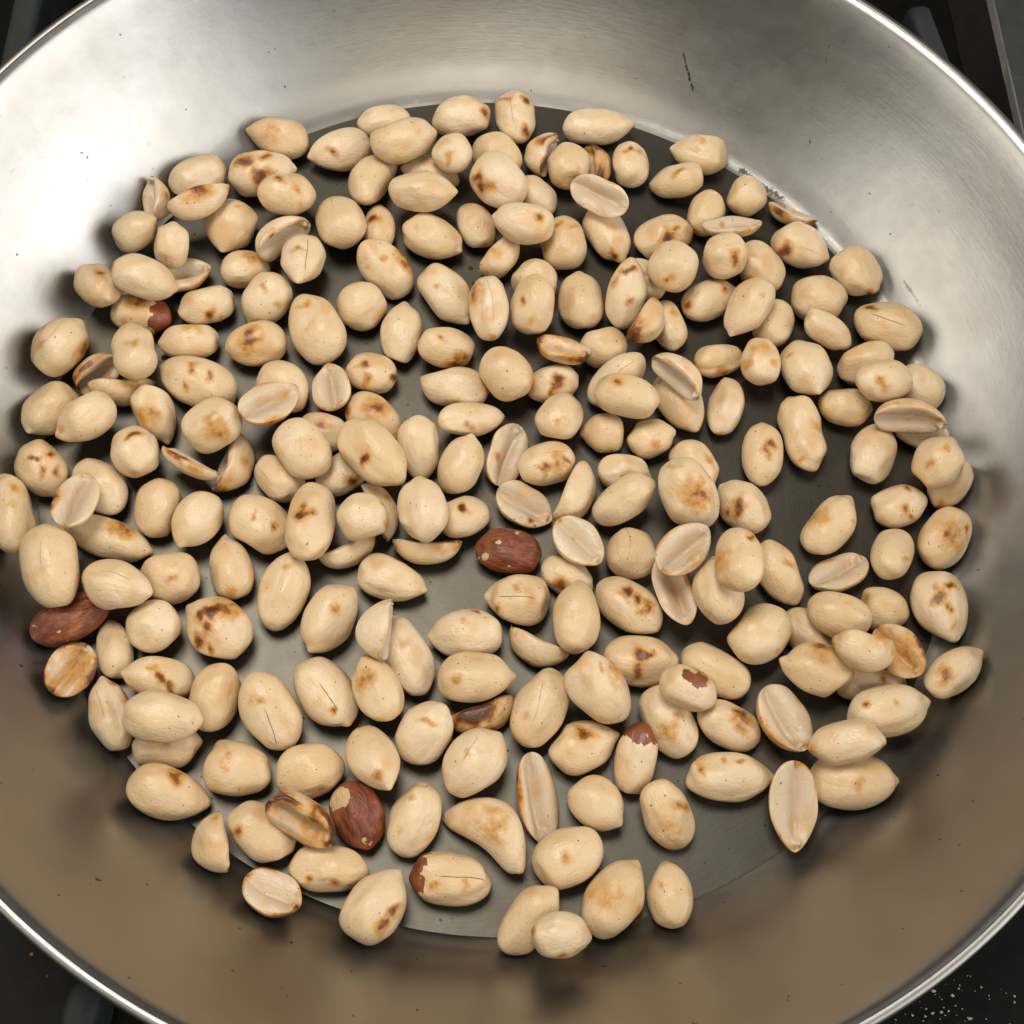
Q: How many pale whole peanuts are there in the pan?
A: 200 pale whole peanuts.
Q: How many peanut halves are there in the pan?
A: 43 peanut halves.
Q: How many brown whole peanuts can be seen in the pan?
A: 3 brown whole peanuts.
